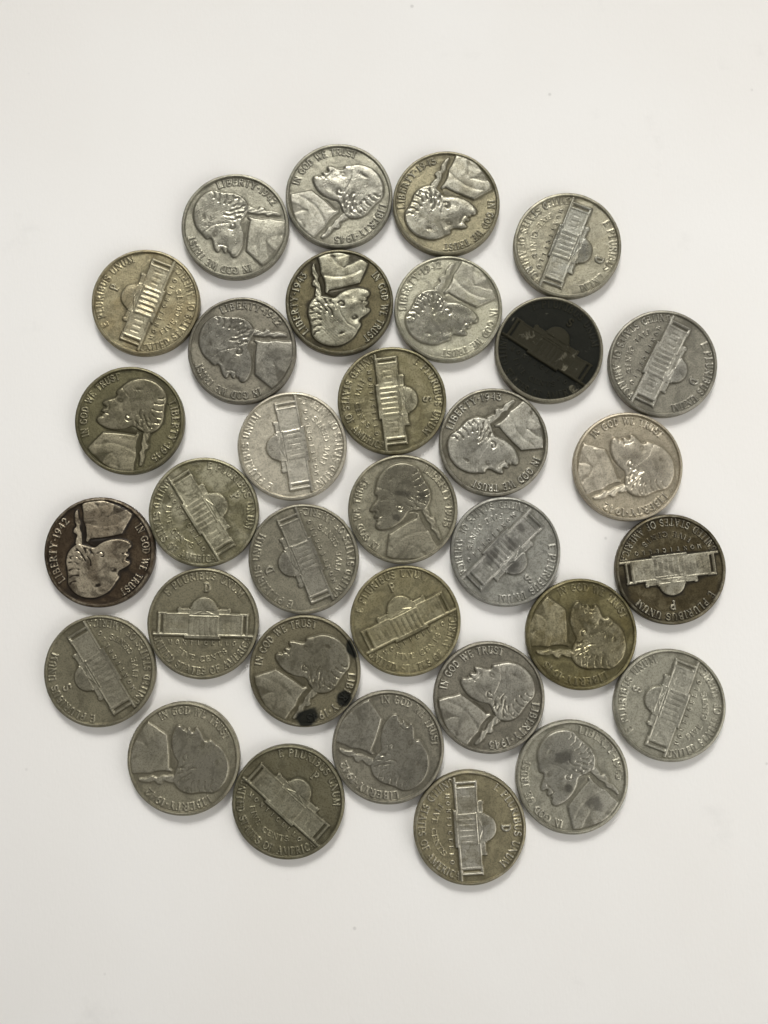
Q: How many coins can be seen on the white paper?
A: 33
